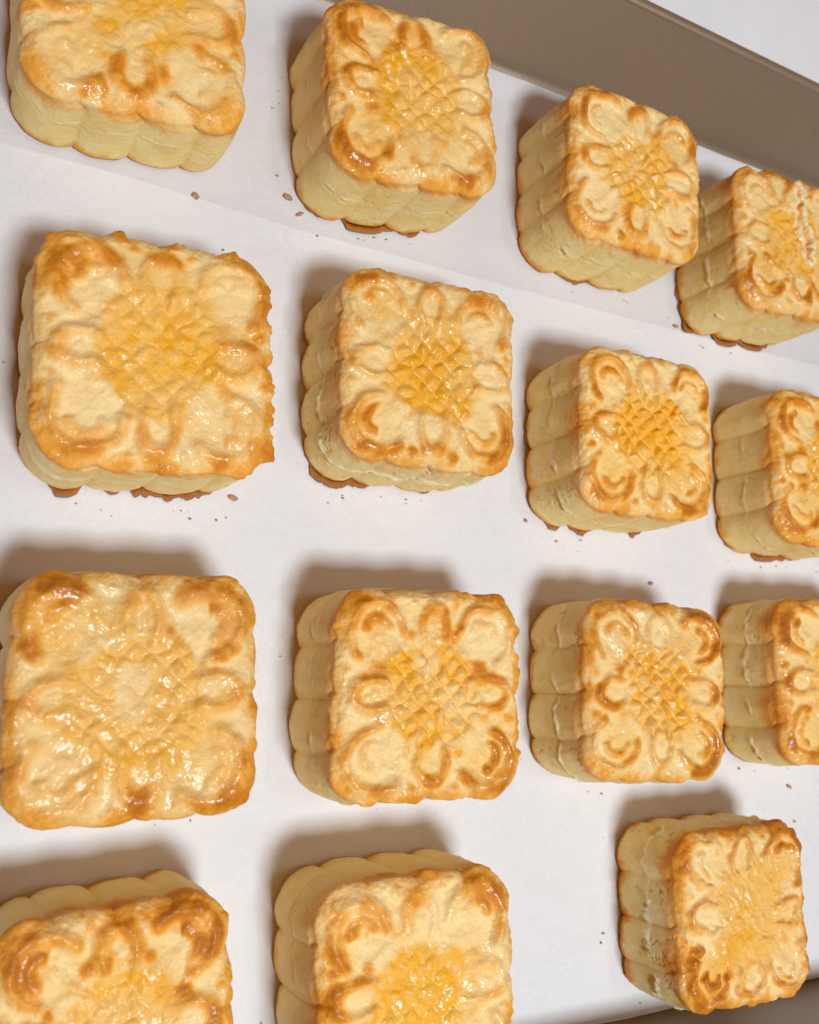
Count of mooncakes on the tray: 15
